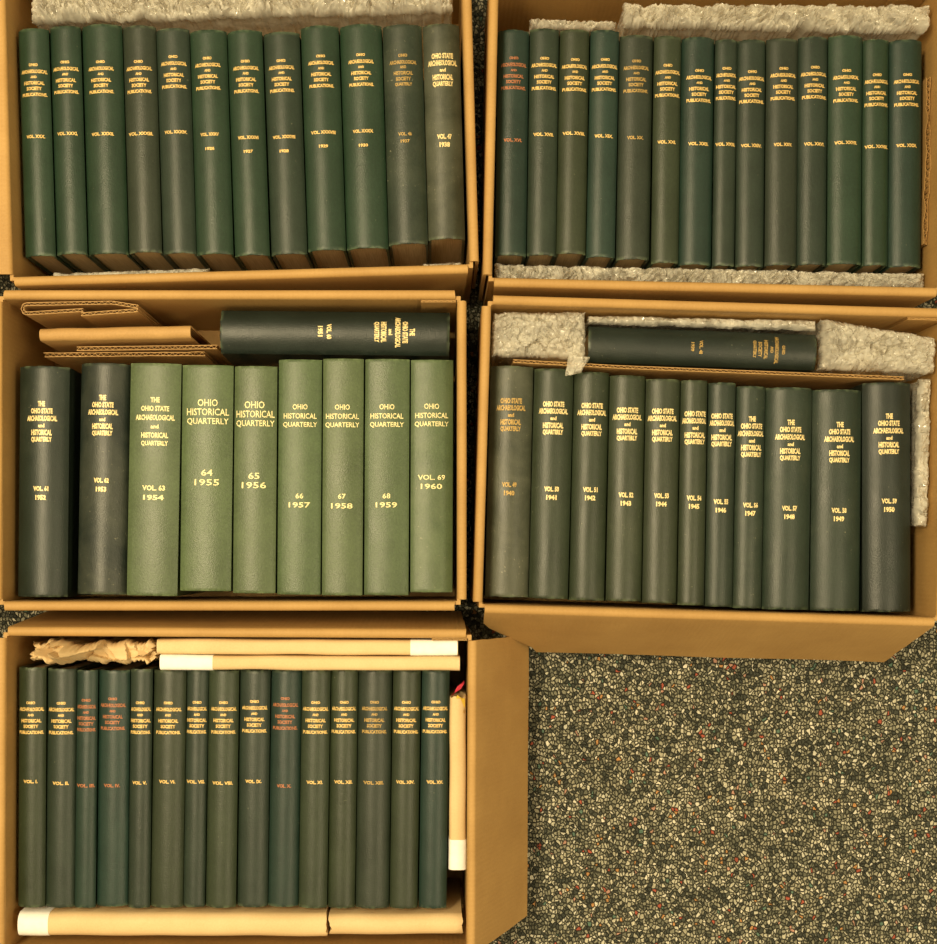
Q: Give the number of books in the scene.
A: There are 63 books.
